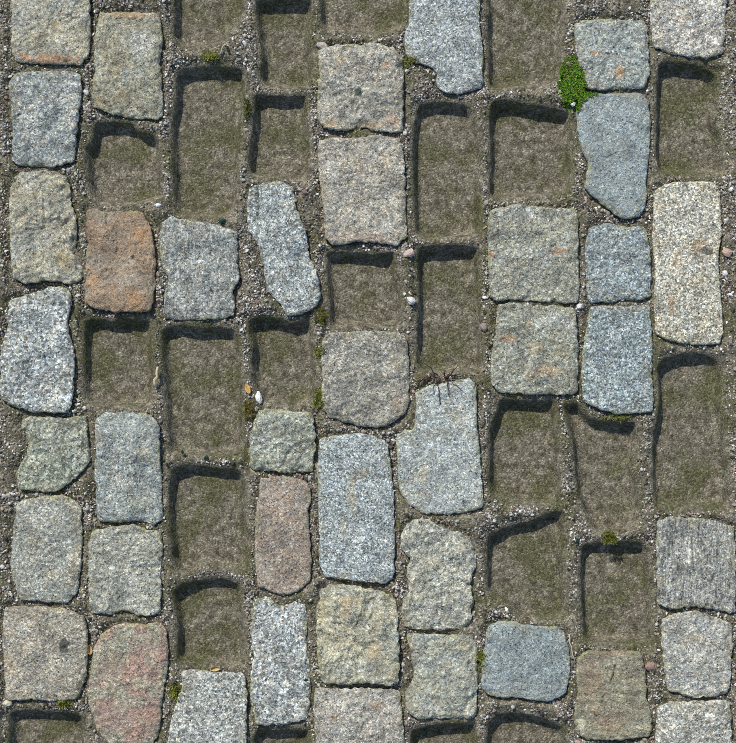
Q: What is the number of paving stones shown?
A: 41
